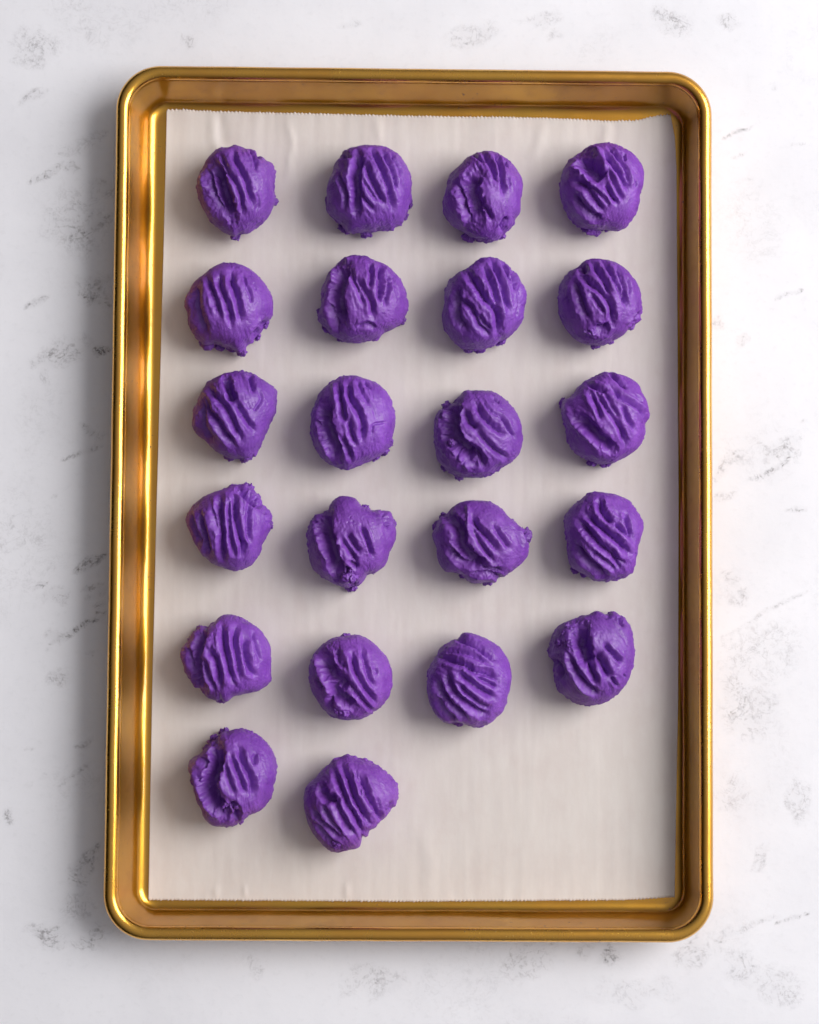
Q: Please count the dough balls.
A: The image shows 22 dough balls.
